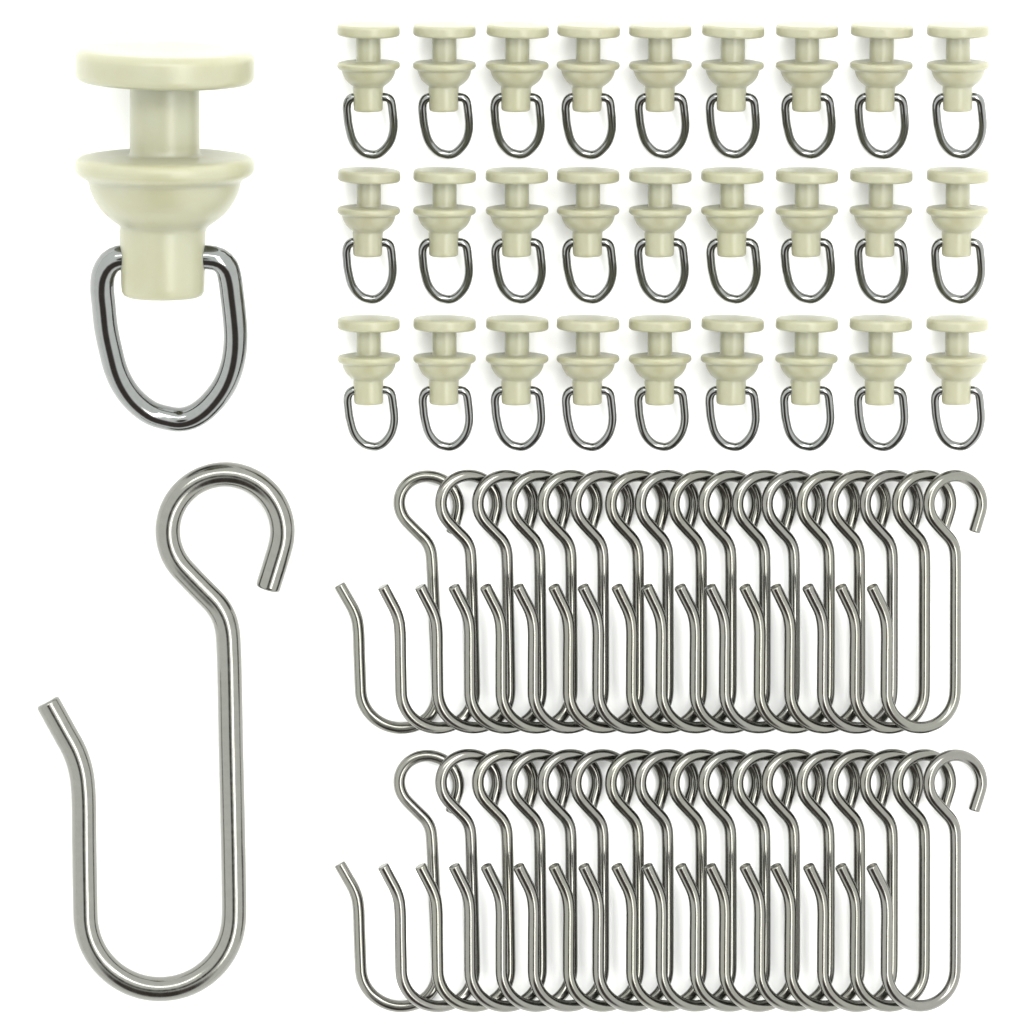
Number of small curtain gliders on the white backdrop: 27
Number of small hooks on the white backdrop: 34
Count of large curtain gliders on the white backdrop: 1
